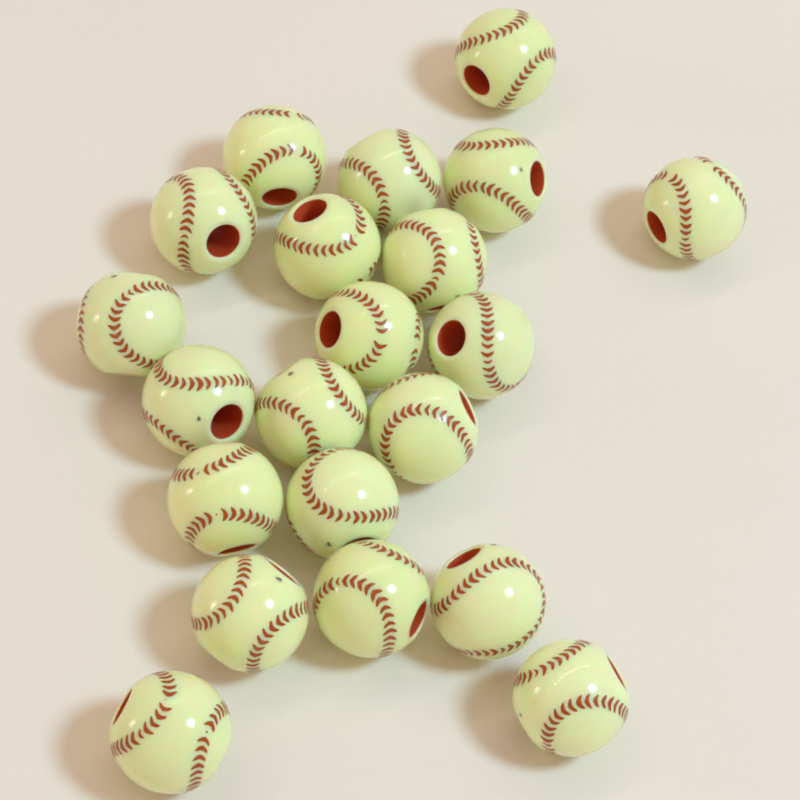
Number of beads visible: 21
